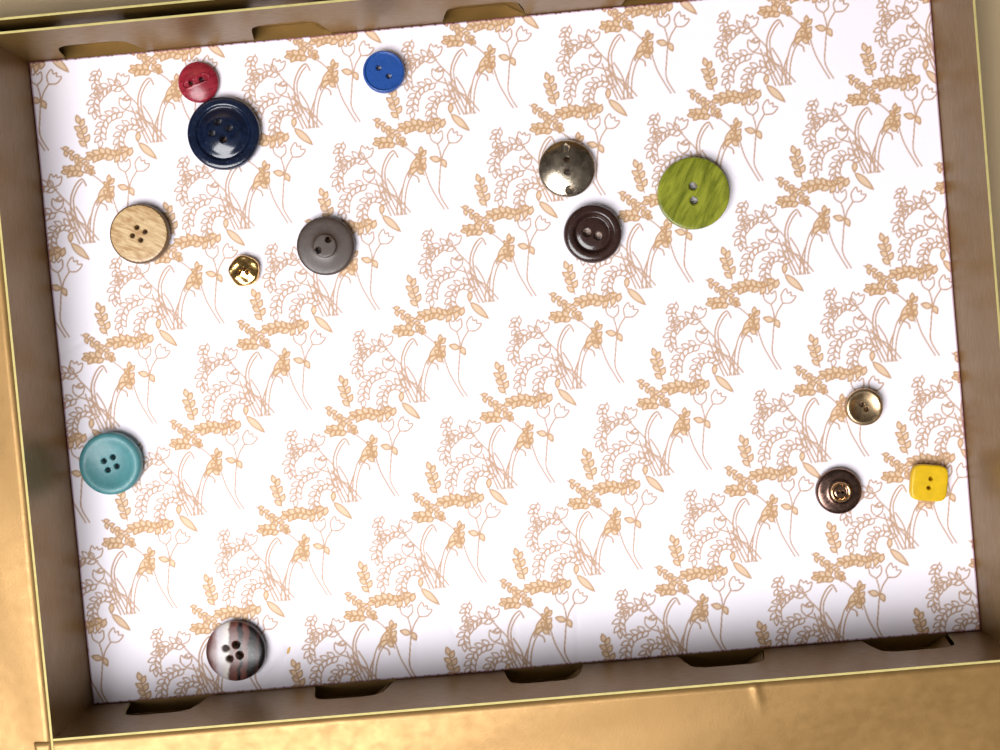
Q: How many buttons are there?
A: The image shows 14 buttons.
